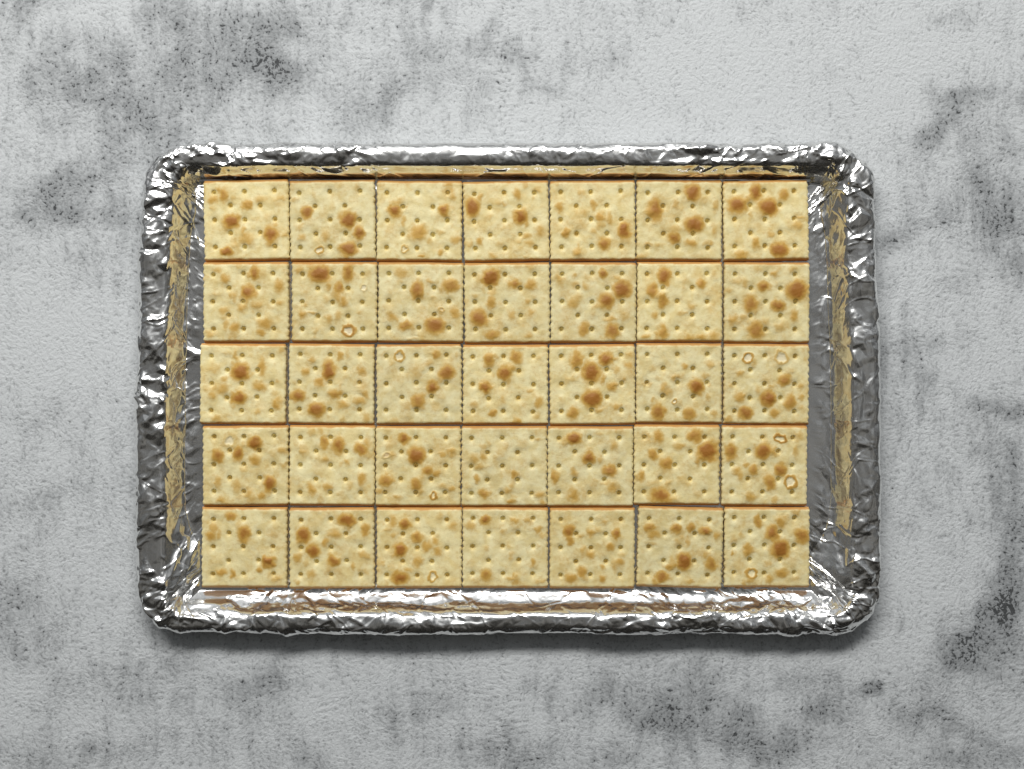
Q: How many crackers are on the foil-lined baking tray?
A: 35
